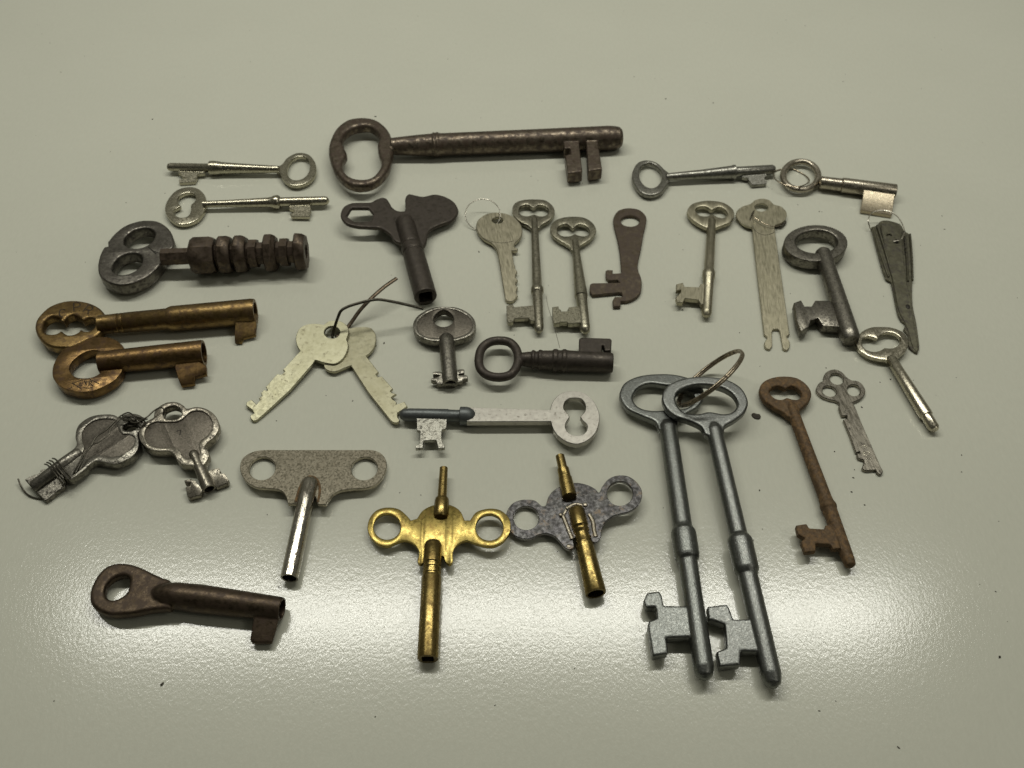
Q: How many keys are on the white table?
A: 33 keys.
